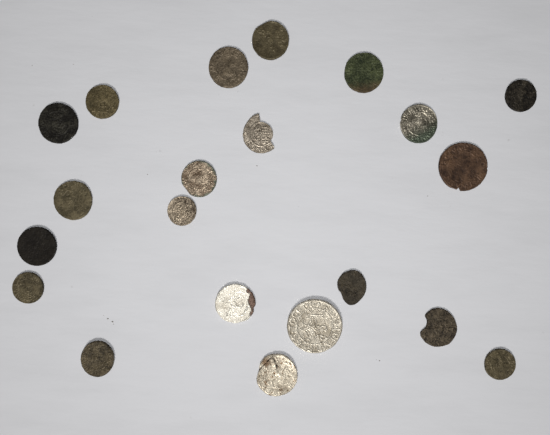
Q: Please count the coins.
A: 21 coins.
